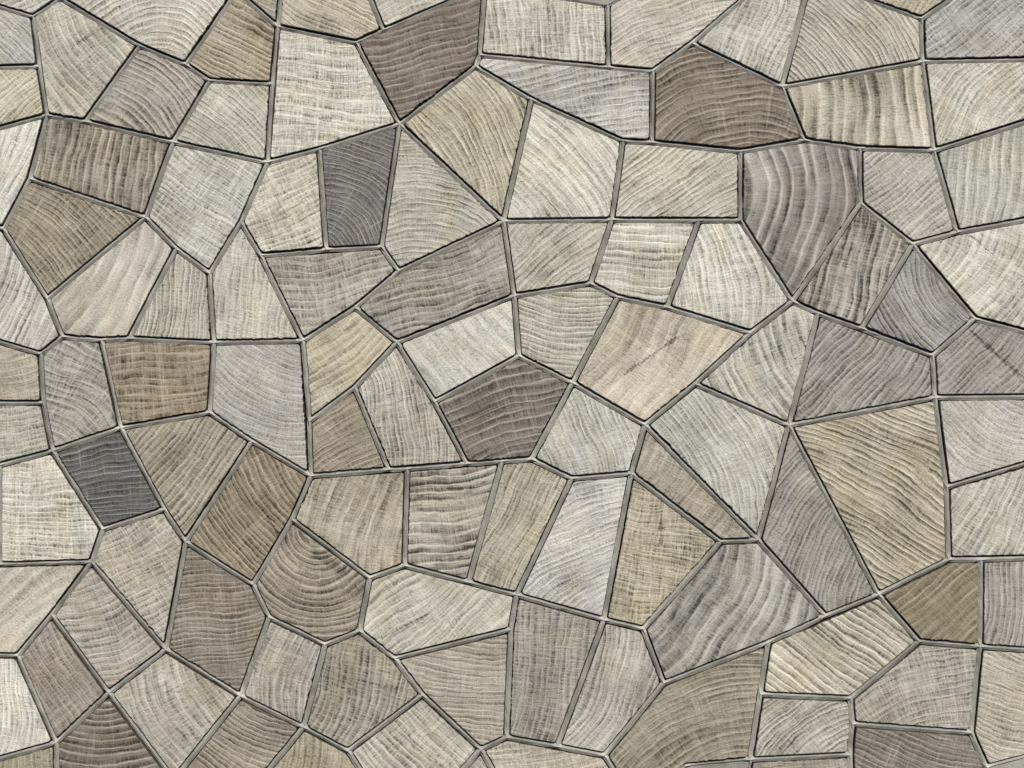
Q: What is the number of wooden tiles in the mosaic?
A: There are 110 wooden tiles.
